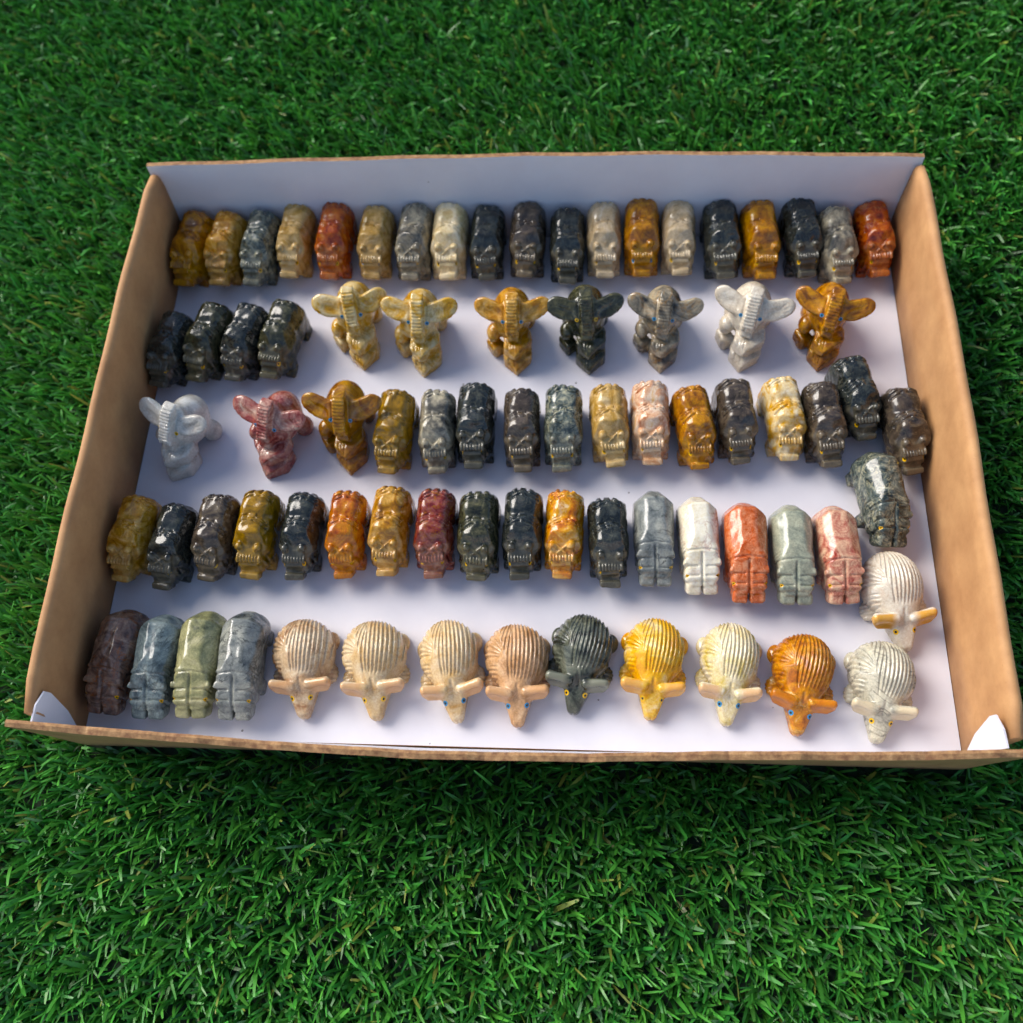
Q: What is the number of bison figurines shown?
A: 48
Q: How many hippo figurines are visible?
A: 10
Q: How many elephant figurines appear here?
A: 10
